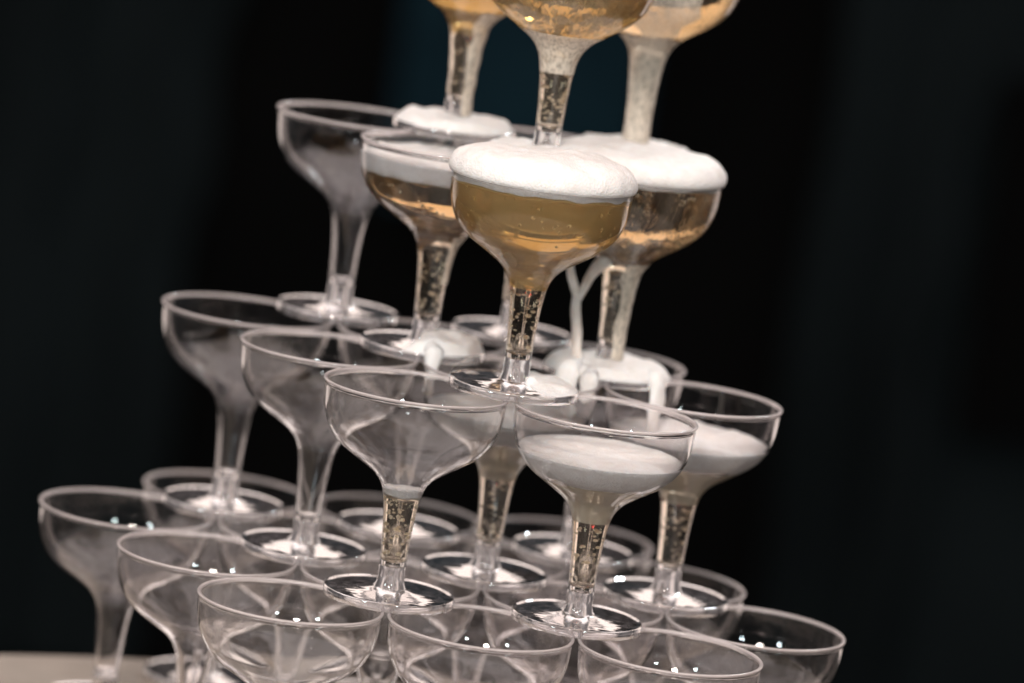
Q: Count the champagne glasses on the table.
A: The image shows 30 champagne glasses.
